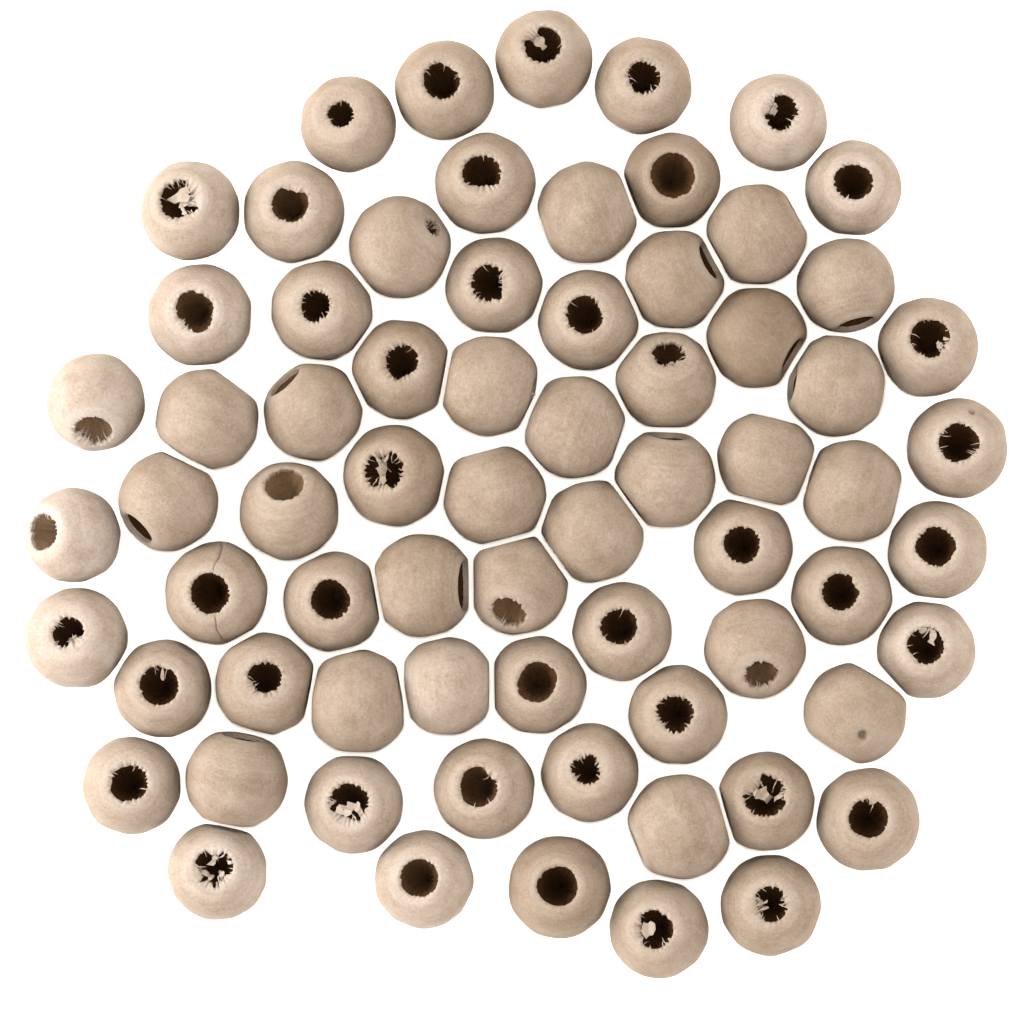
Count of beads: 70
